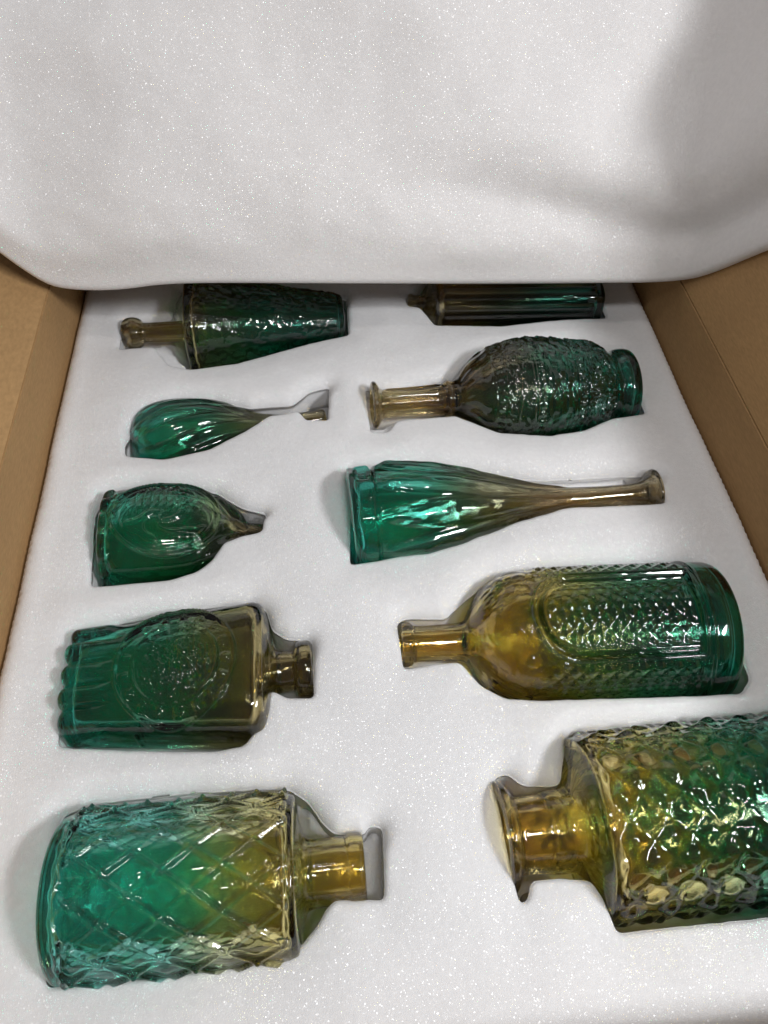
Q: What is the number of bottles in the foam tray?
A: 10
